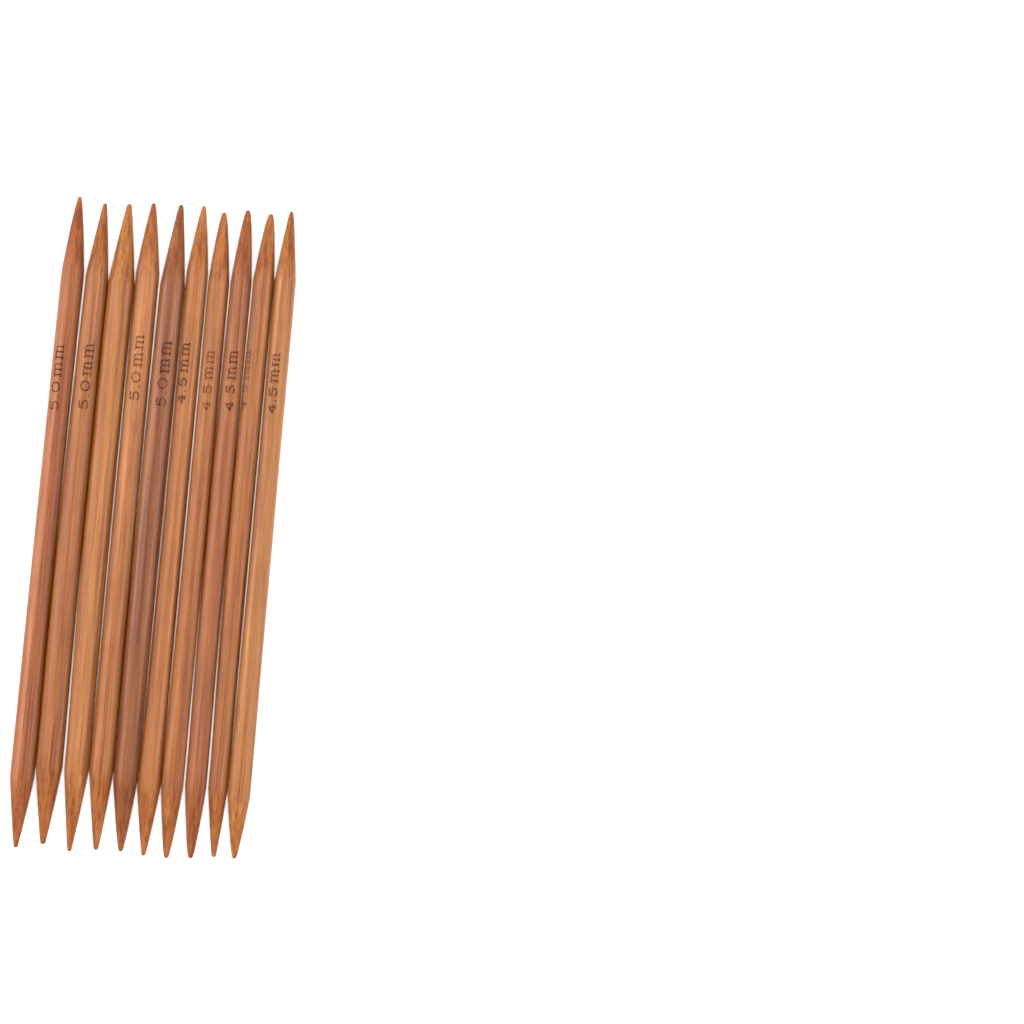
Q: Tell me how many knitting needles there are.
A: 10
